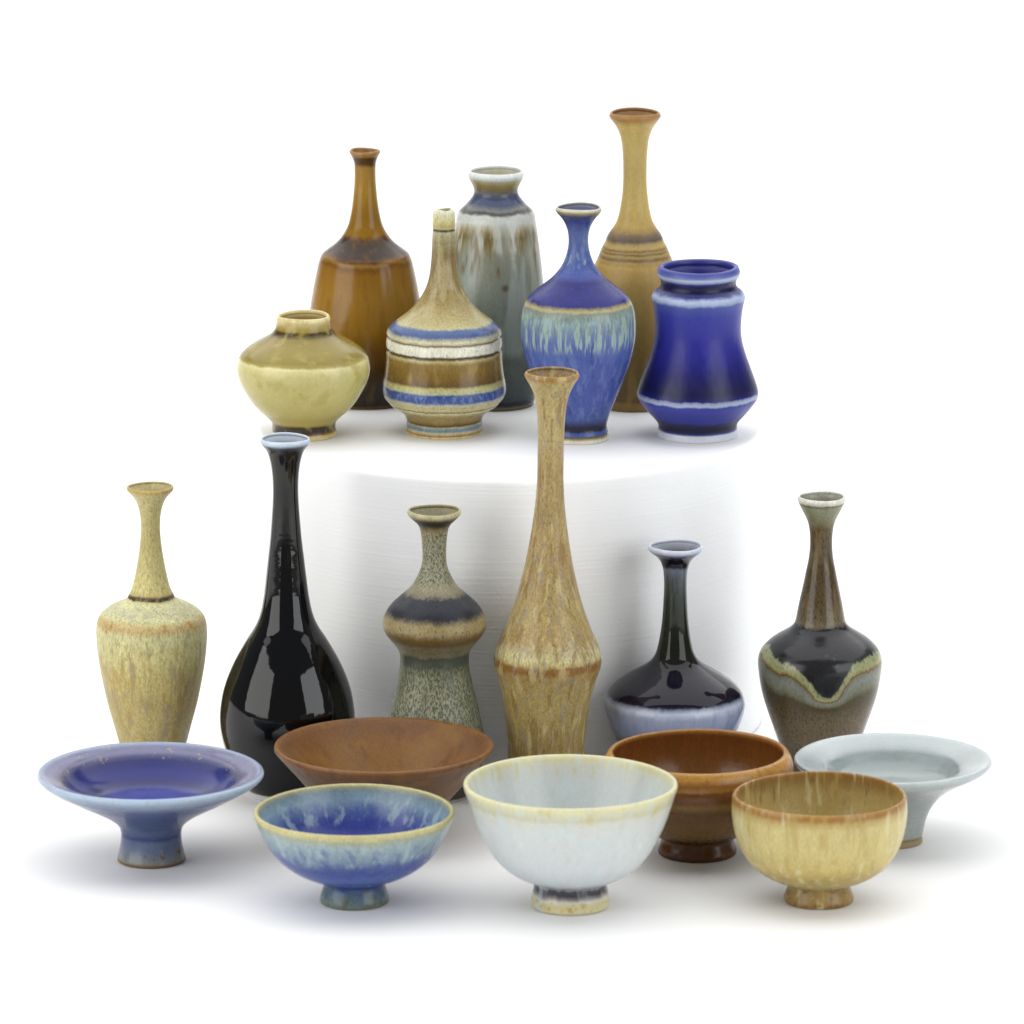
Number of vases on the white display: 13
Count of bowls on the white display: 7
